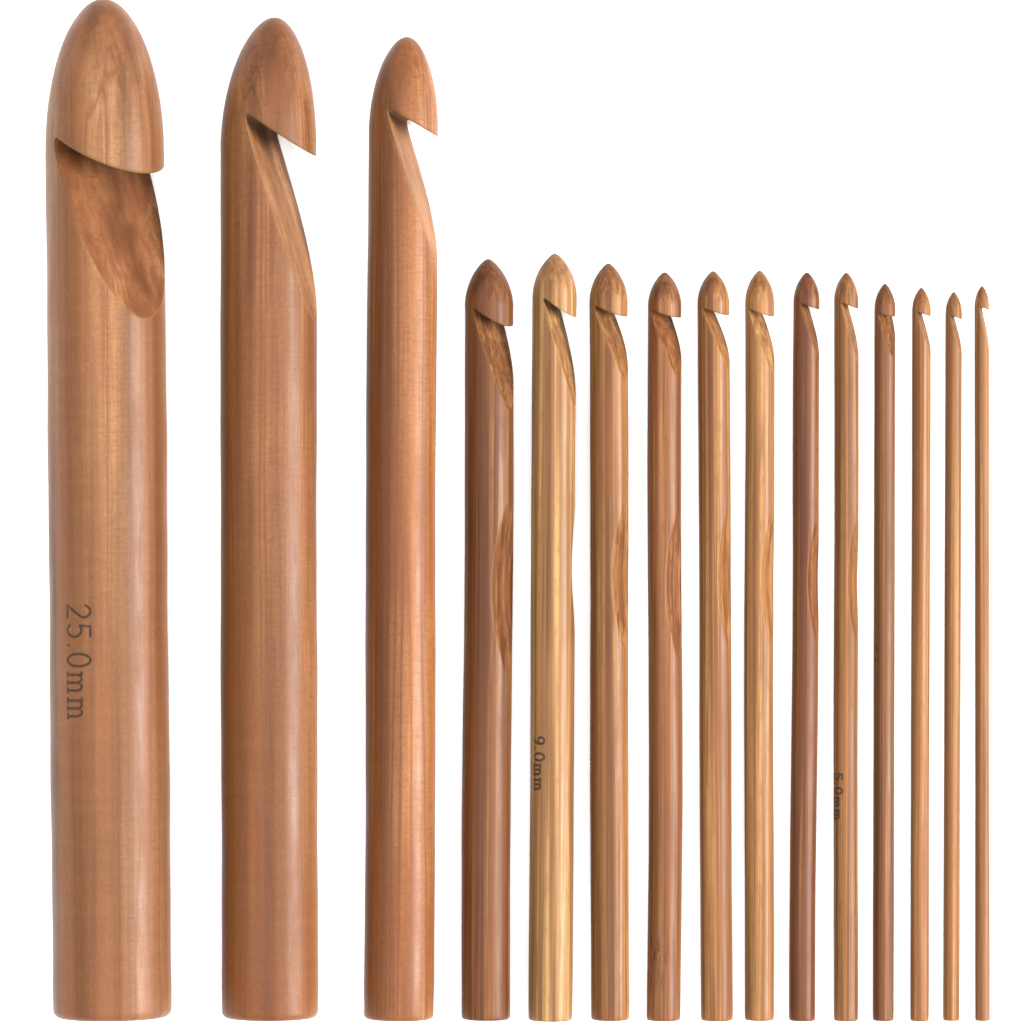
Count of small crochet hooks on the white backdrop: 12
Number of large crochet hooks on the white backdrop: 3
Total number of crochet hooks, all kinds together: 15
